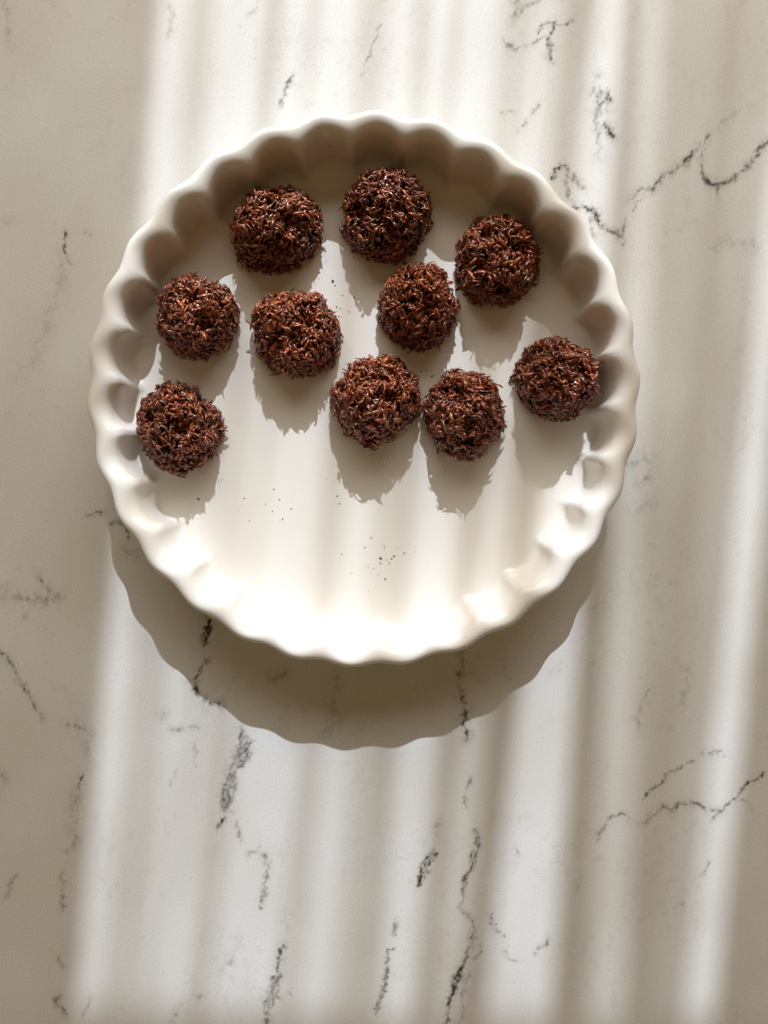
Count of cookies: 10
